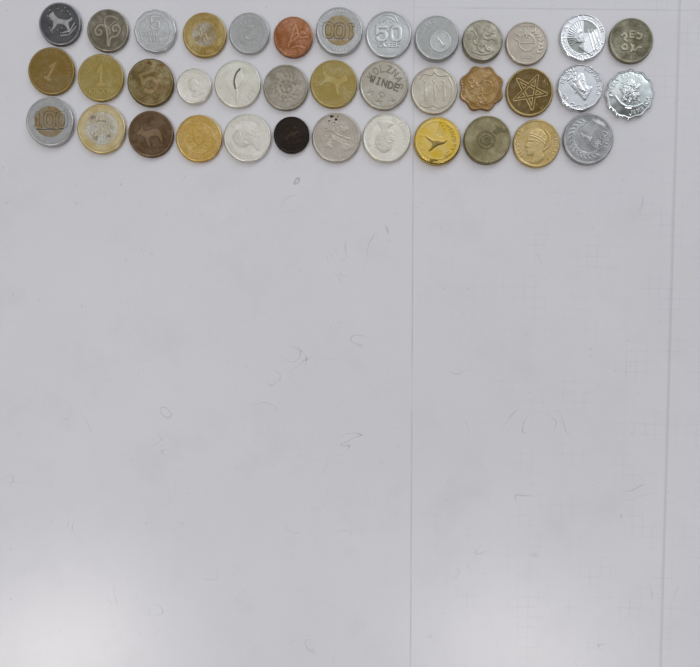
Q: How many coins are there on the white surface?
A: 38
